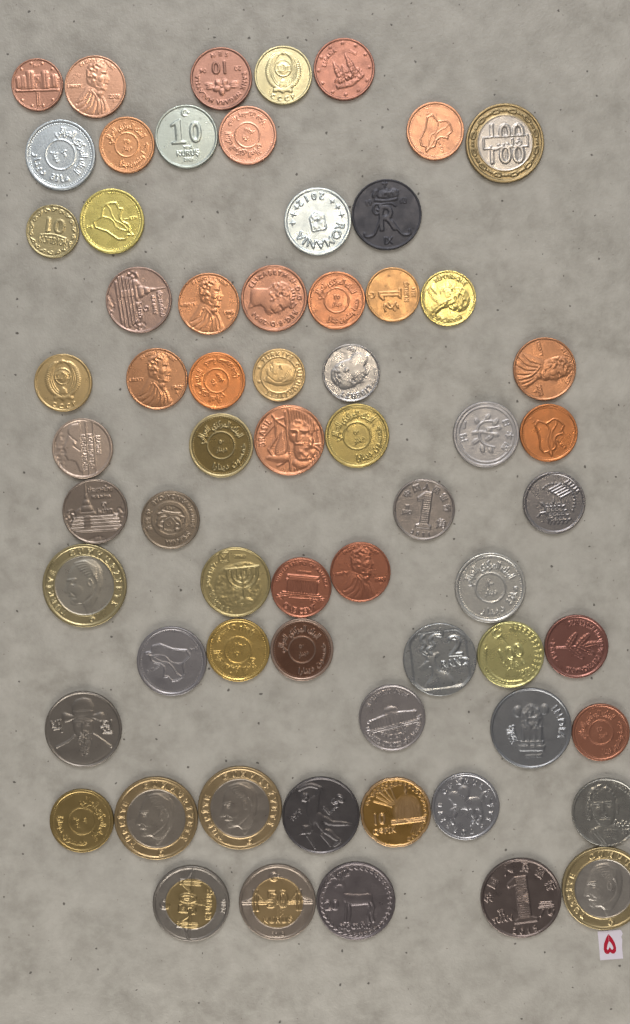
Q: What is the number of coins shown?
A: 64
